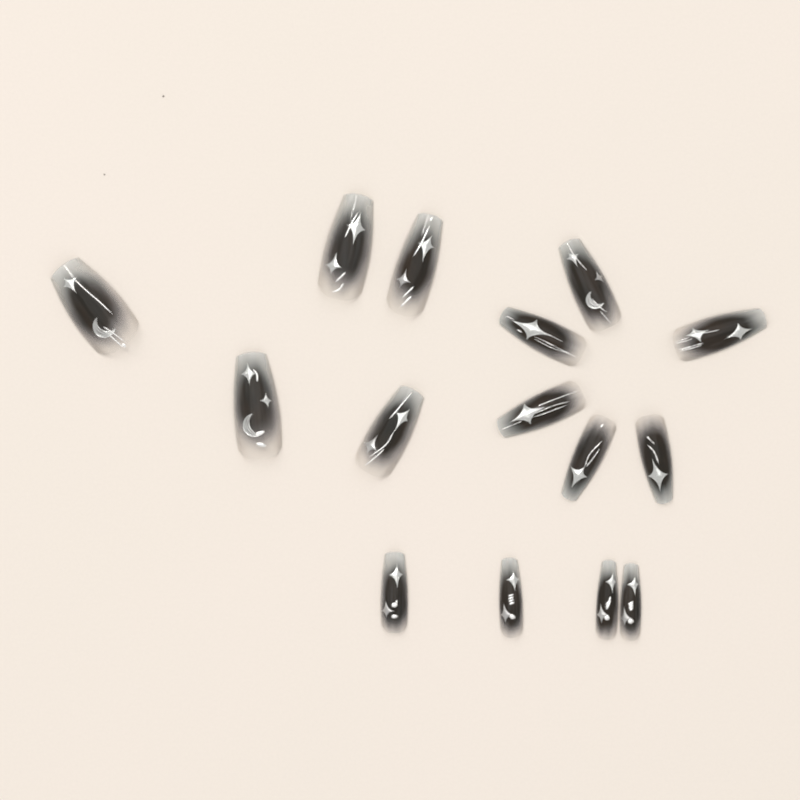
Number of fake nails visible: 15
